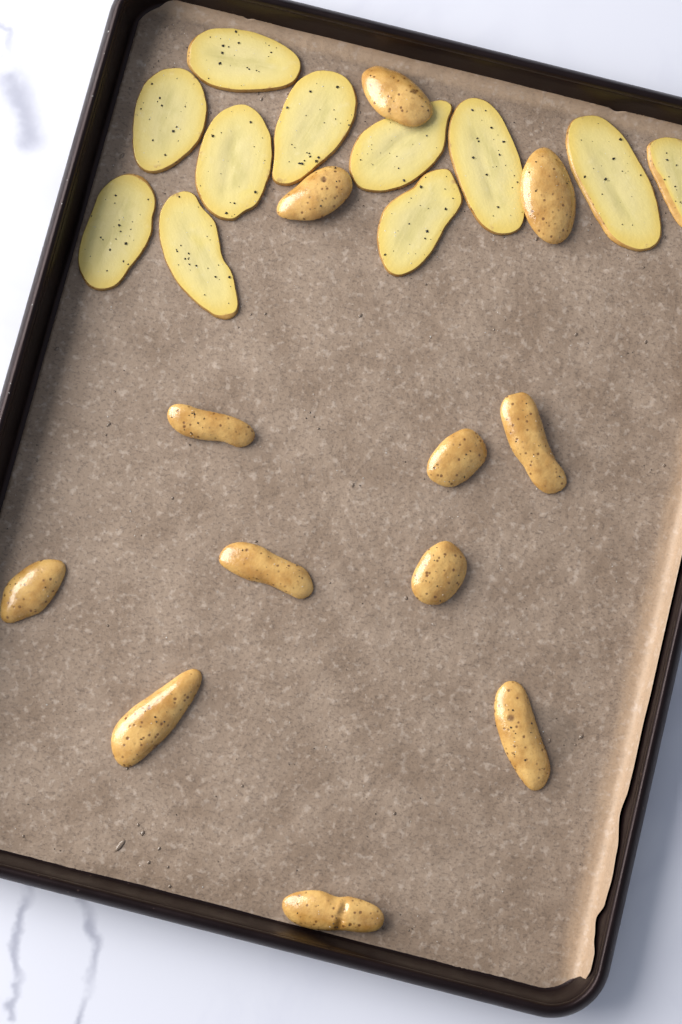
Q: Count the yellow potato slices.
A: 11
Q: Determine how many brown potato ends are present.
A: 12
